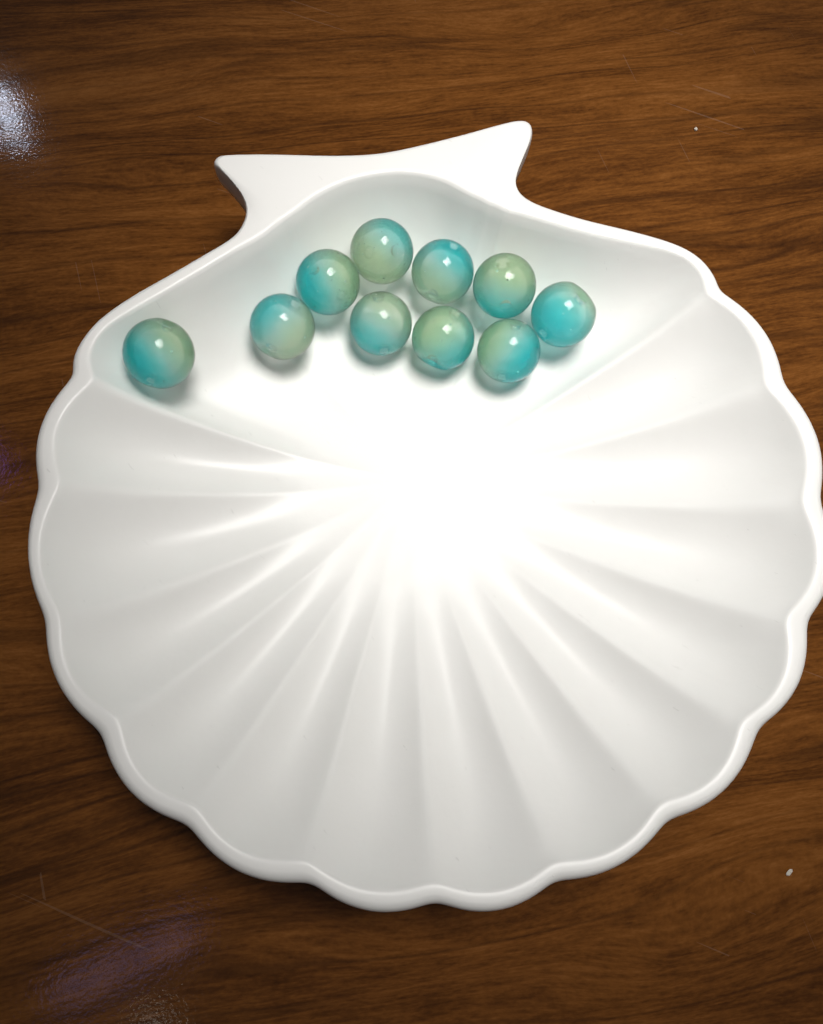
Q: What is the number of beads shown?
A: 10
